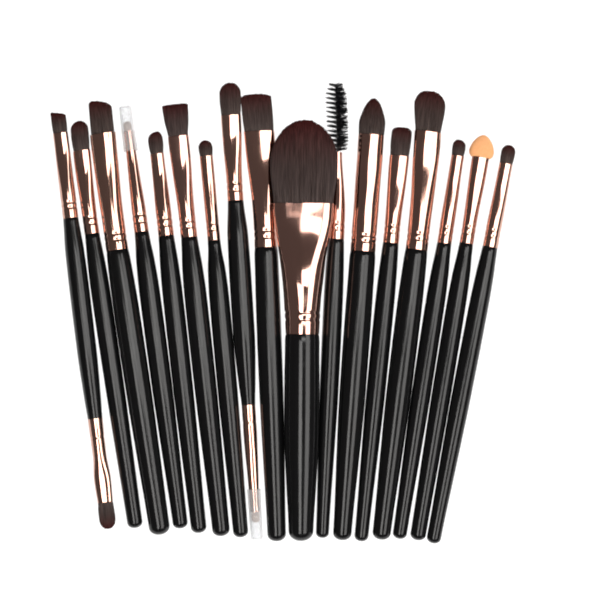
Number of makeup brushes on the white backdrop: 17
